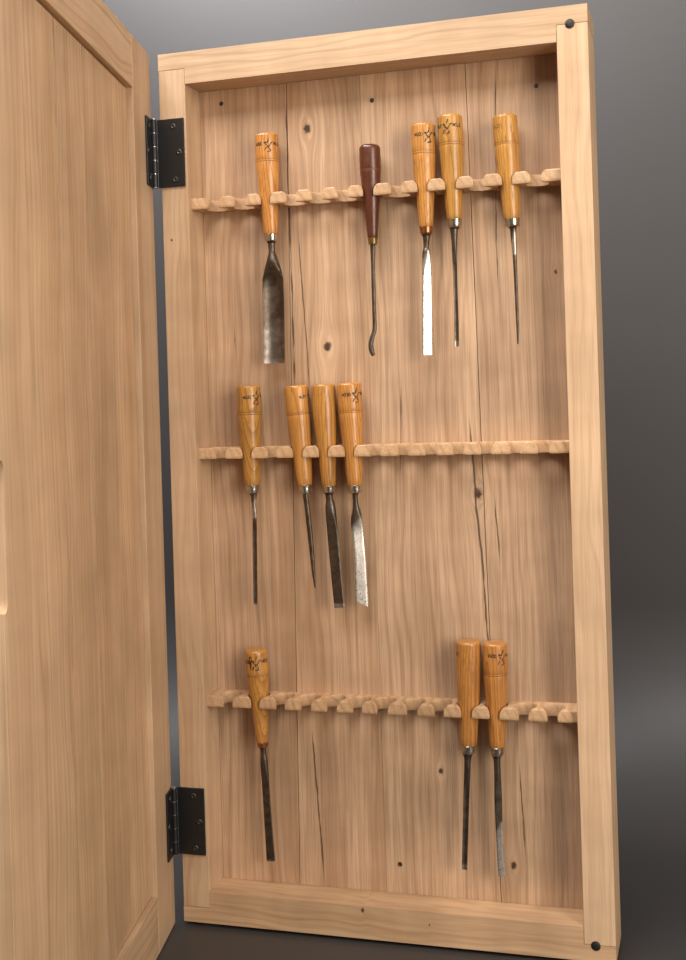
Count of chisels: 12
